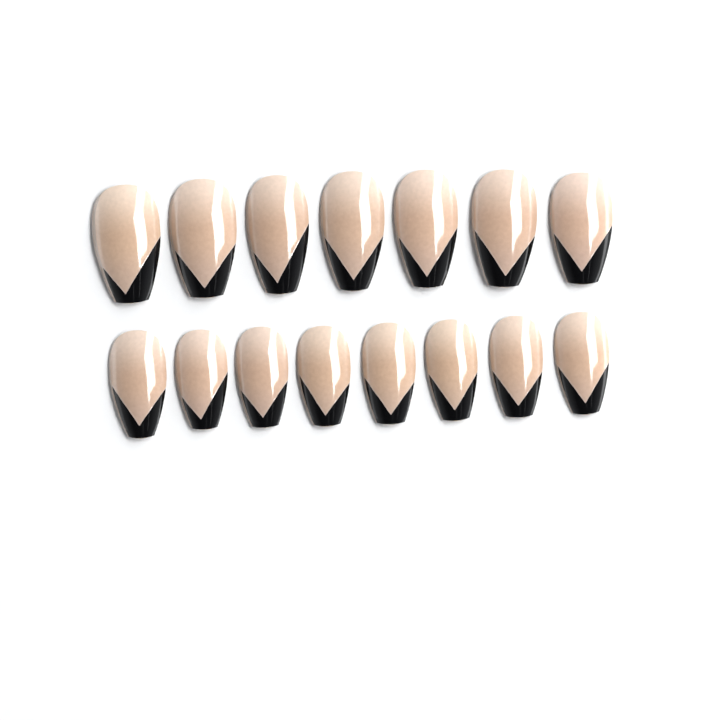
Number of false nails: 15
